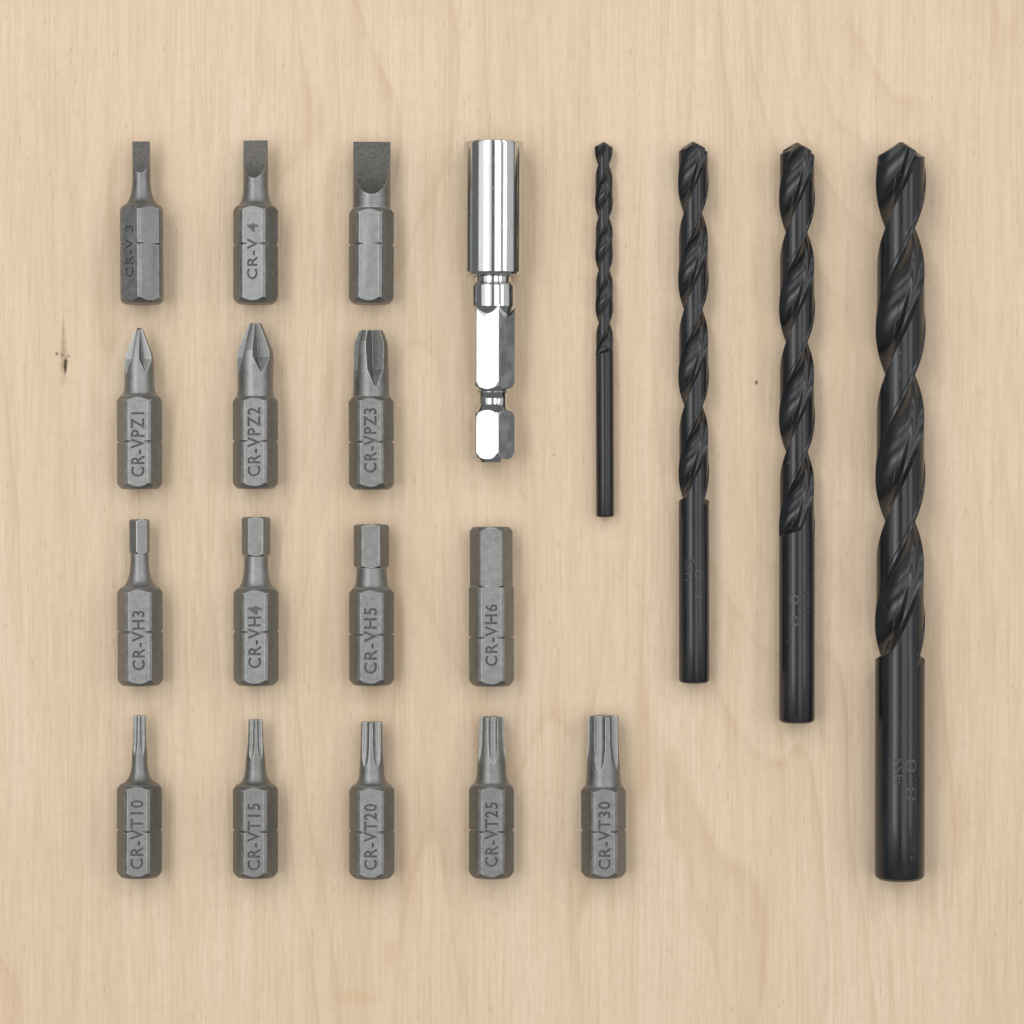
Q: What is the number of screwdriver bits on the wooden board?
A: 15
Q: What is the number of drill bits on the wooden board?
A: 4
